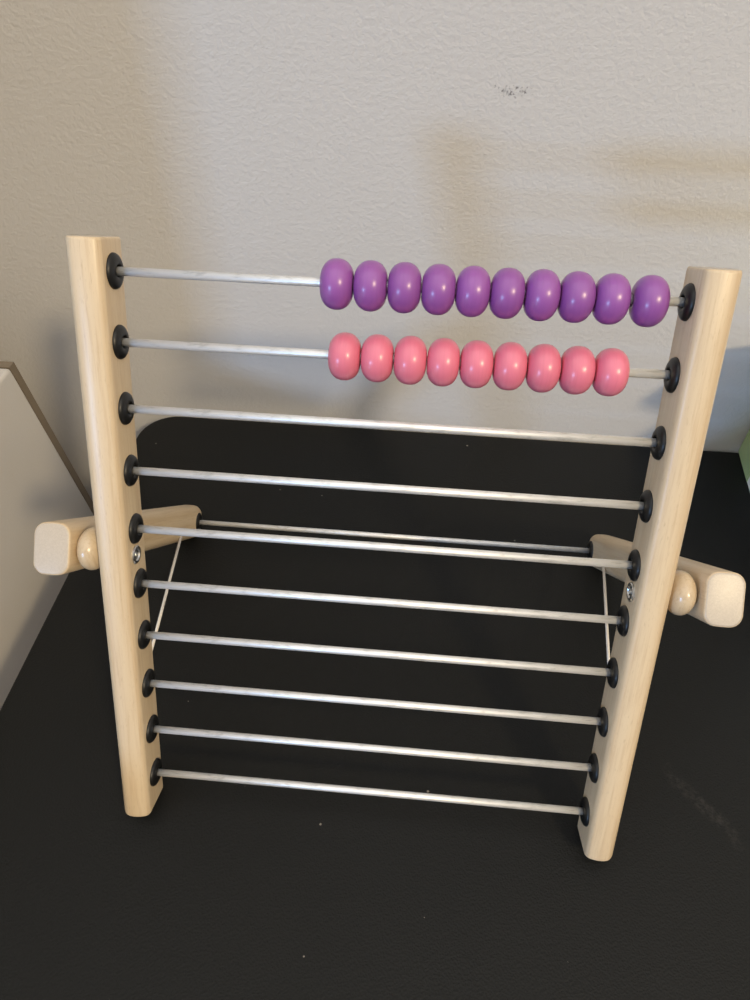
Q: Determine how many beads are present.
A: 19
